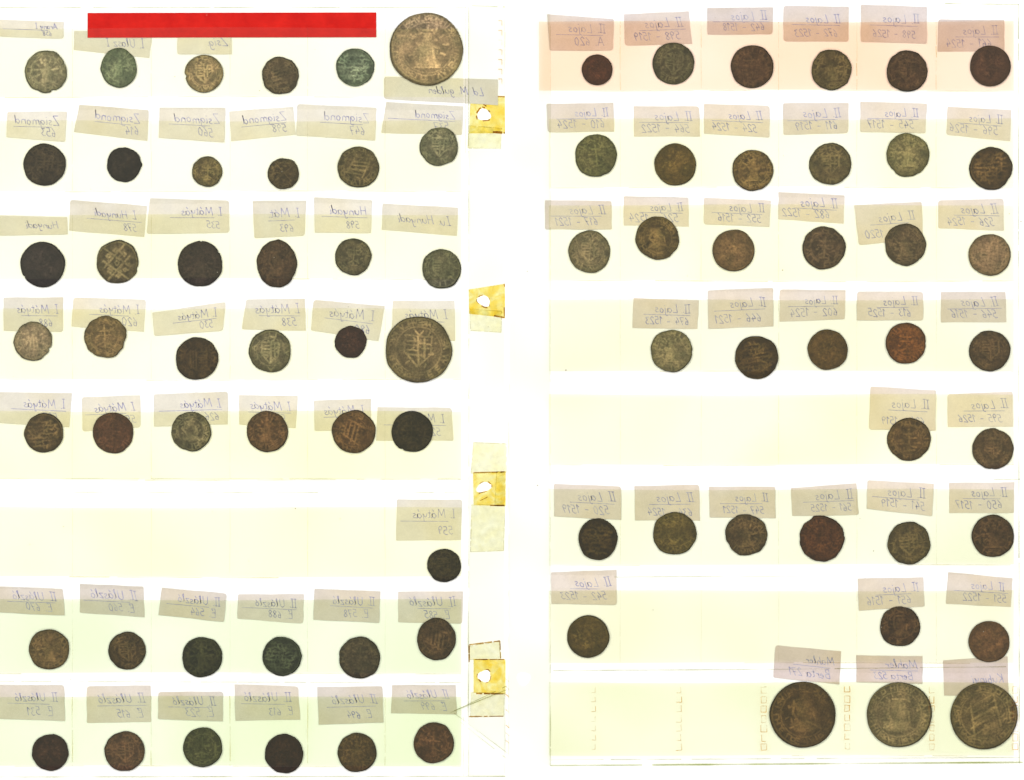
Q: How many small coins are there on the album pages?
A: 75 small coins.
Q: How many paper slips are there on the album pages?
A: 78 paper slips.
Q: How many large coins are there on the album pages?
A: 5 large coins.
